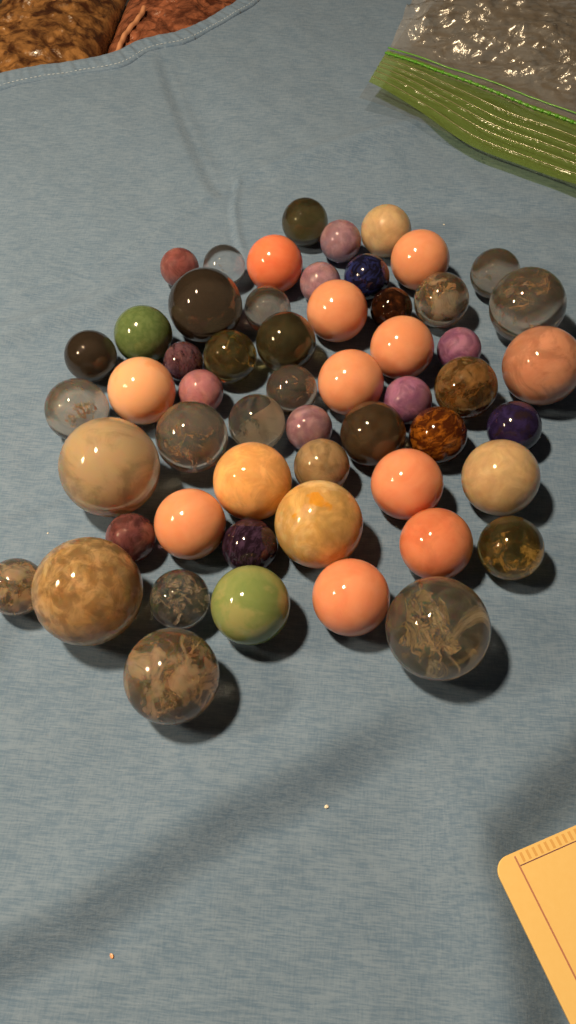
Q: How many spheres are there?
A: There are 55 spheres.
